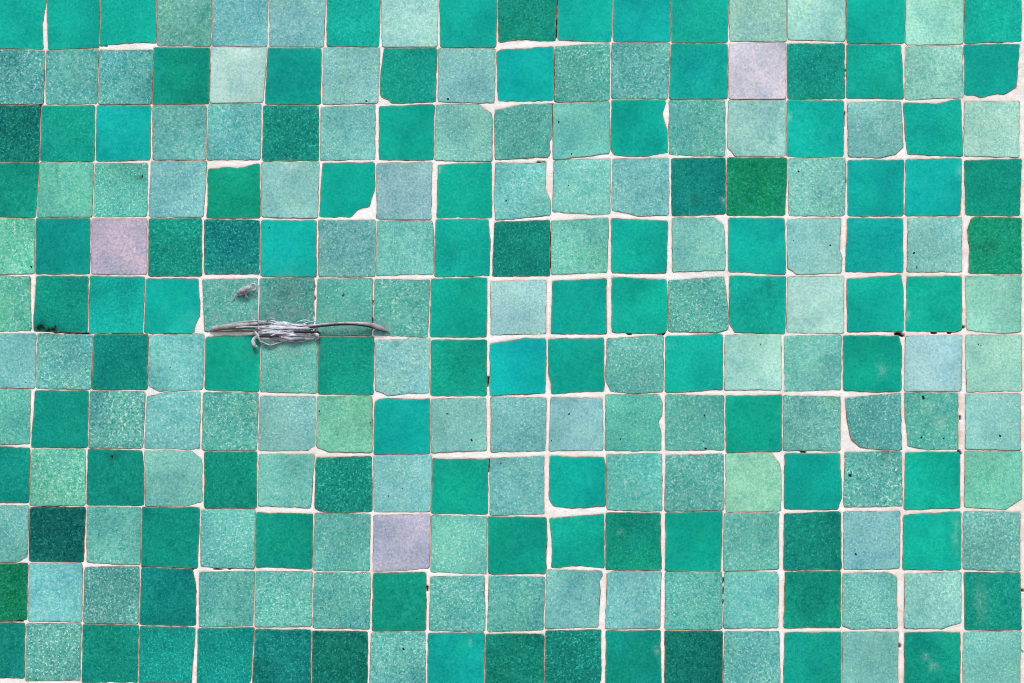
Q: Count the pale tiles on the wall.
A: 112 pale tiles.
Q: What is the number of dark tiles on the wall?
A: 101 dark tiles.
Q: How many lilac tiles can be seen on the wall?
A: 3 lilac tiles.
